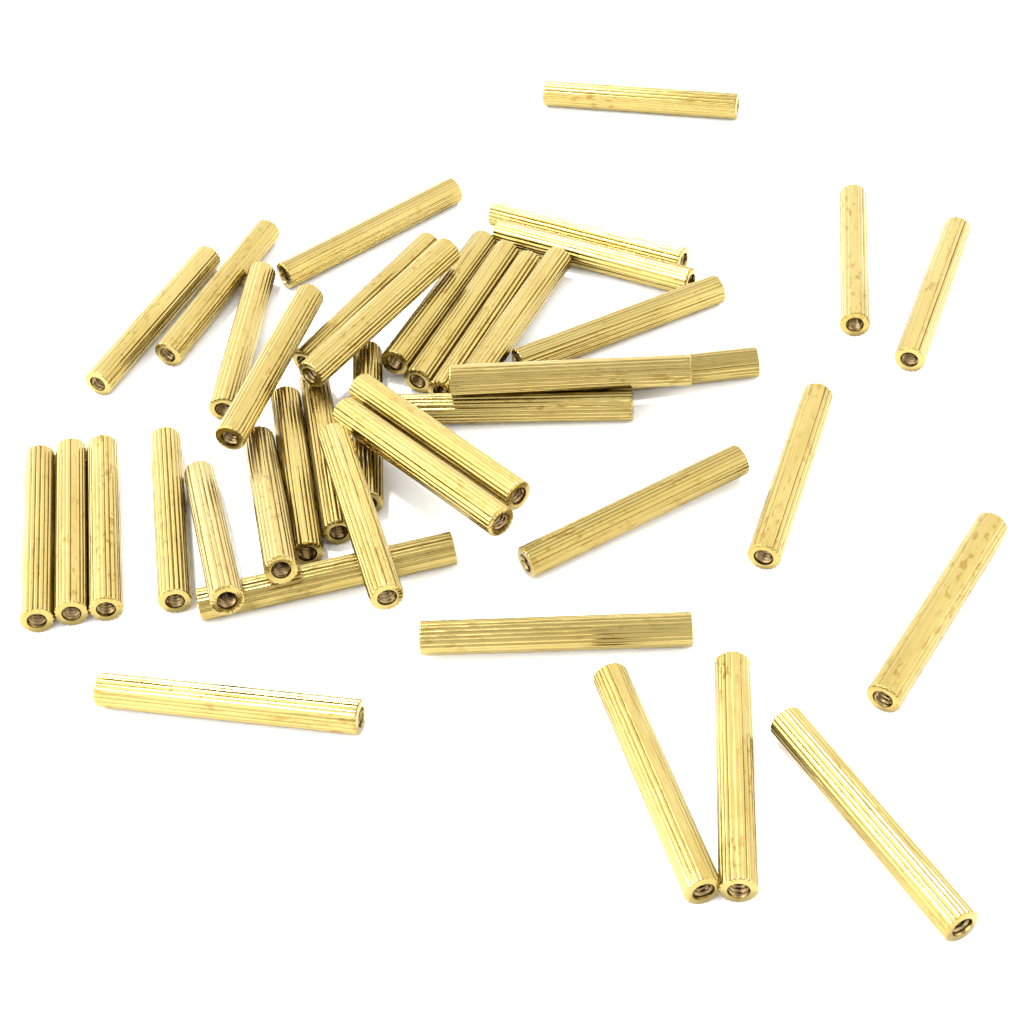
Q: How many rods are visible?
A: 41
